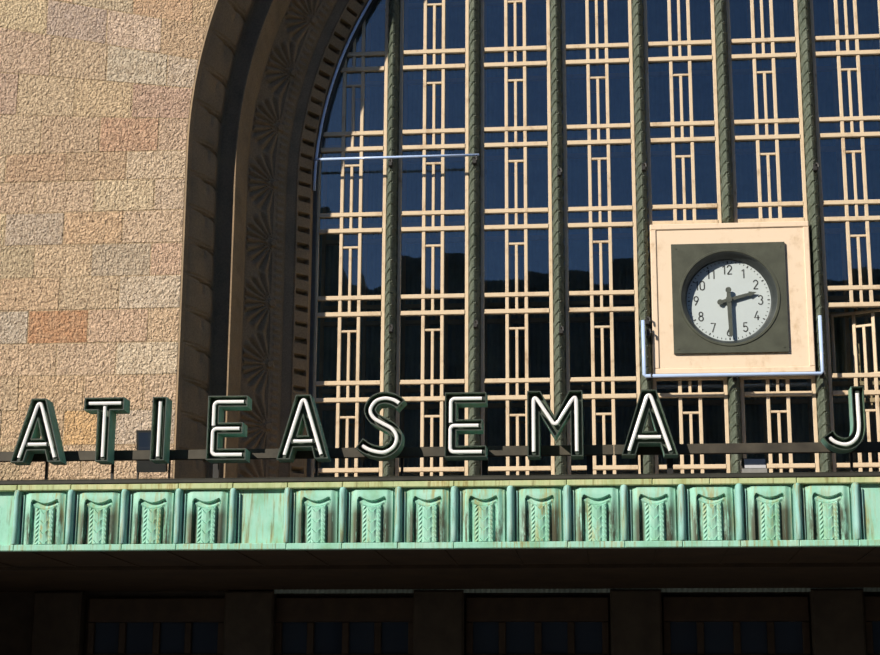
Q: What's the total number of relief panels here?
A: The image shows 14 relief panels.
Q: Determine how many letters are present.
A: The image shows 10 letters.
